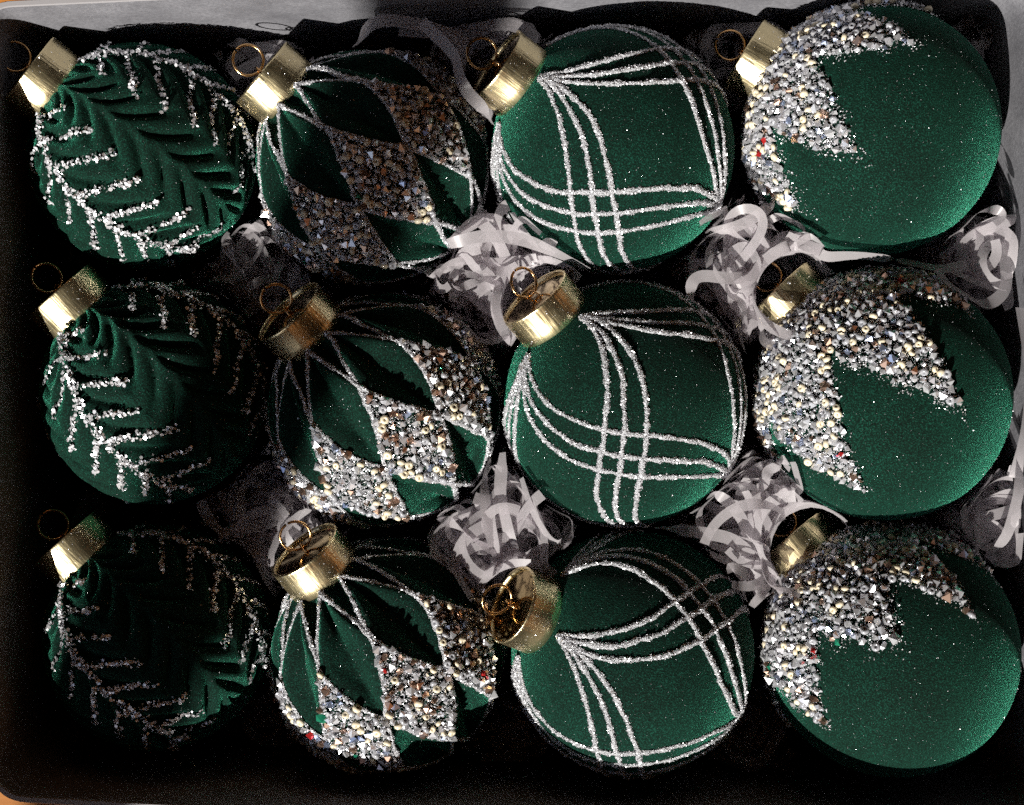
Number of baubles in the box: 12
